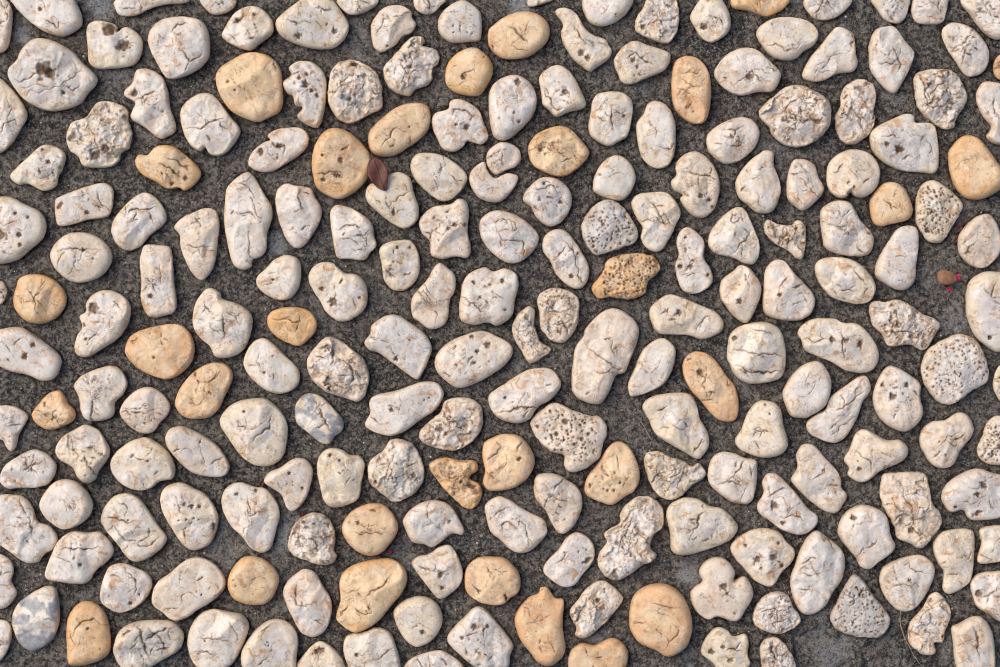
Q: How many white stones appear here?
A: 179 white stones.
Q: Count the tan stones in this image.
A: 30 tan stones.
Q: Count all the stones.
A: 209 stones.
